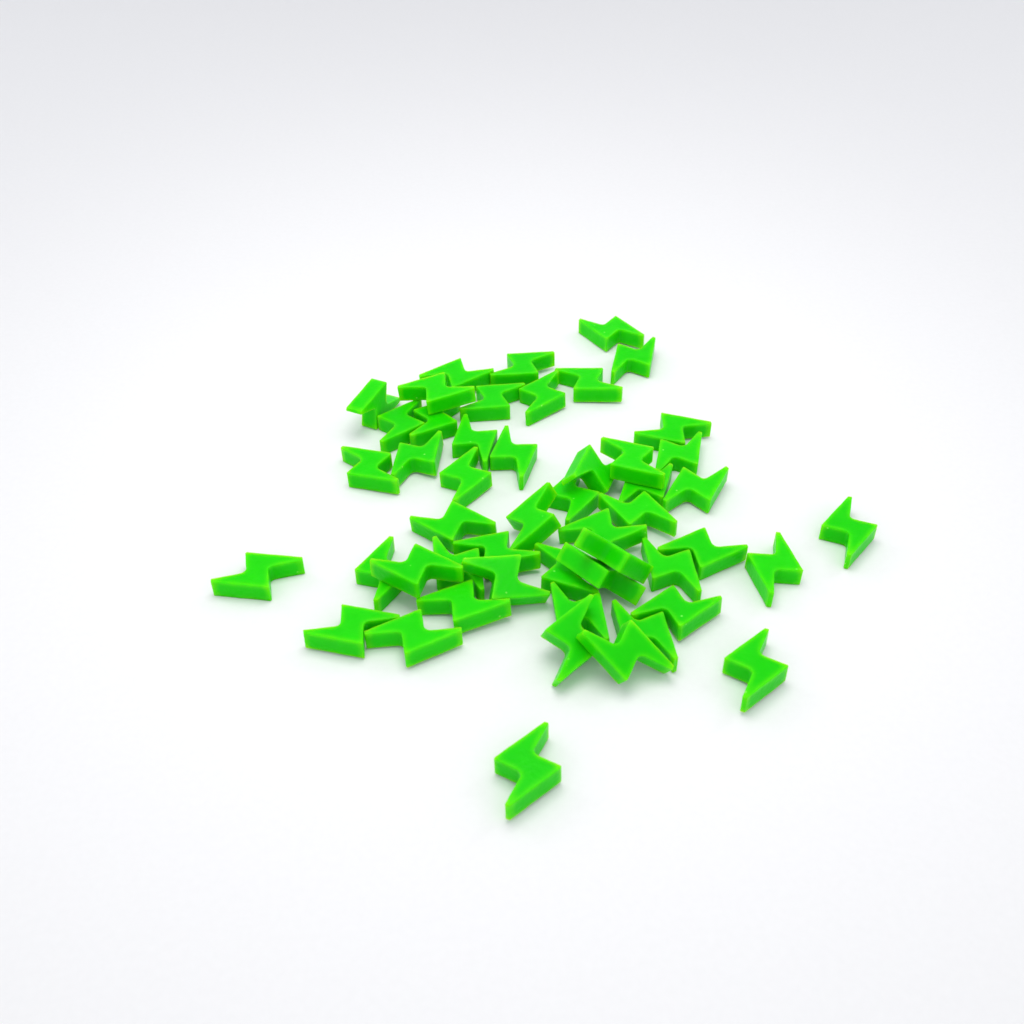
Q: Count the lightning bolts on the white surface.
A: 50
